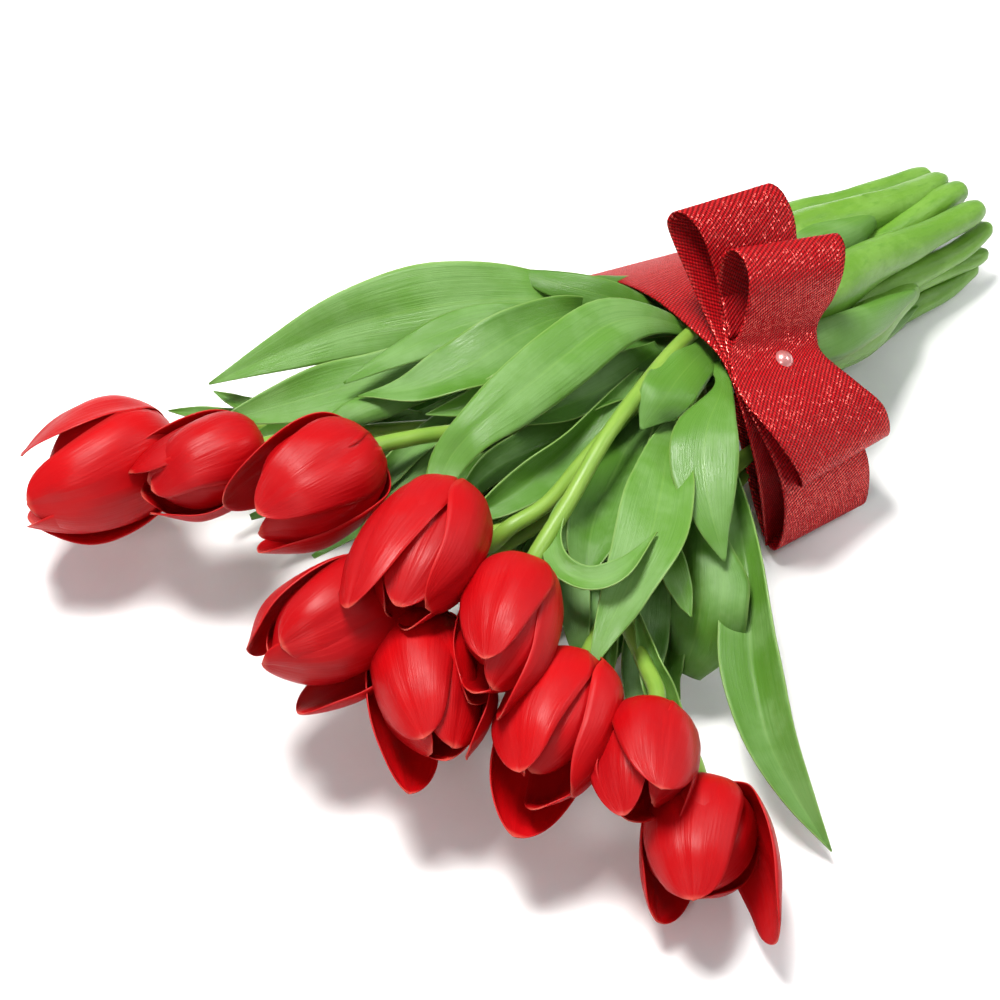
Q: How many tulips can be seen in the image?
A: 10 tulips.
